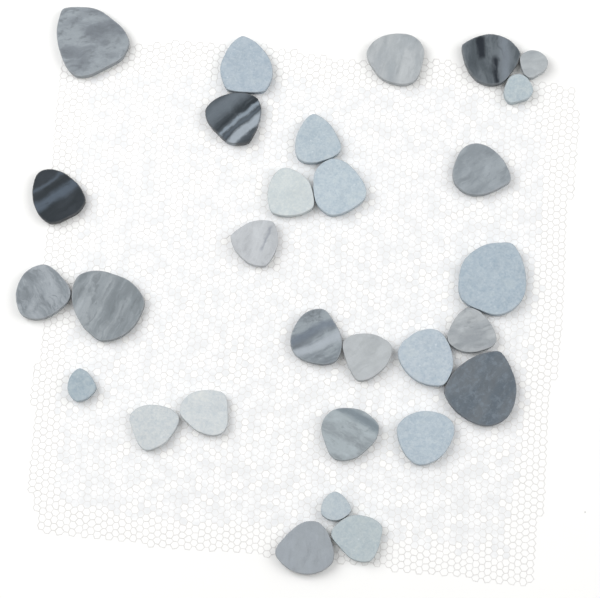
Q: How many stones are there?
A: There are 29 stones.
